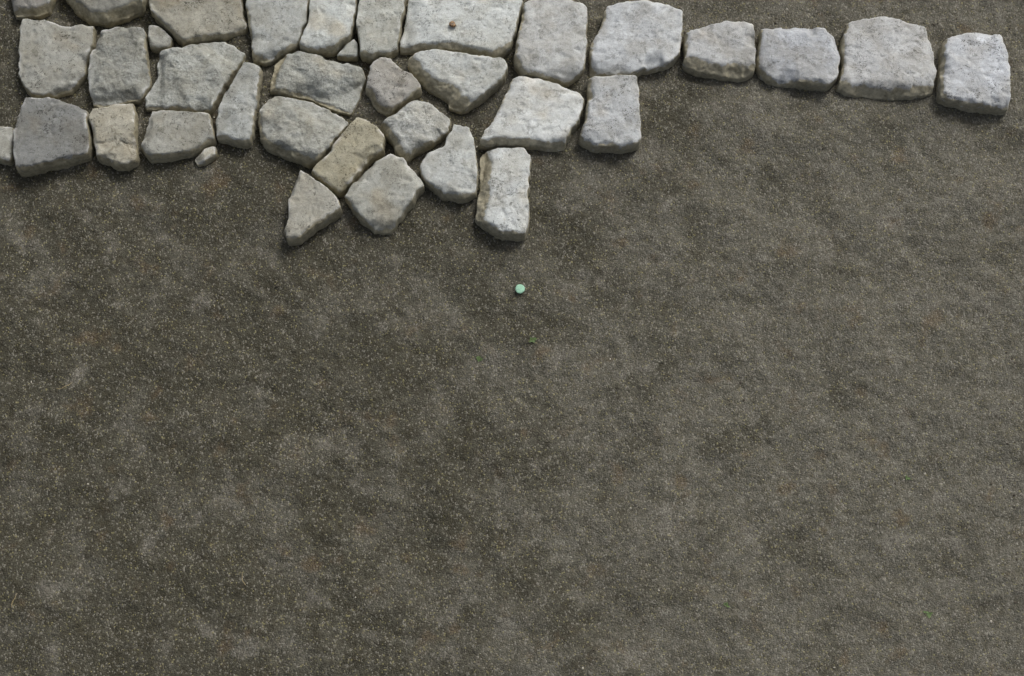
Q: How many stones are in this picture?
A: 36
